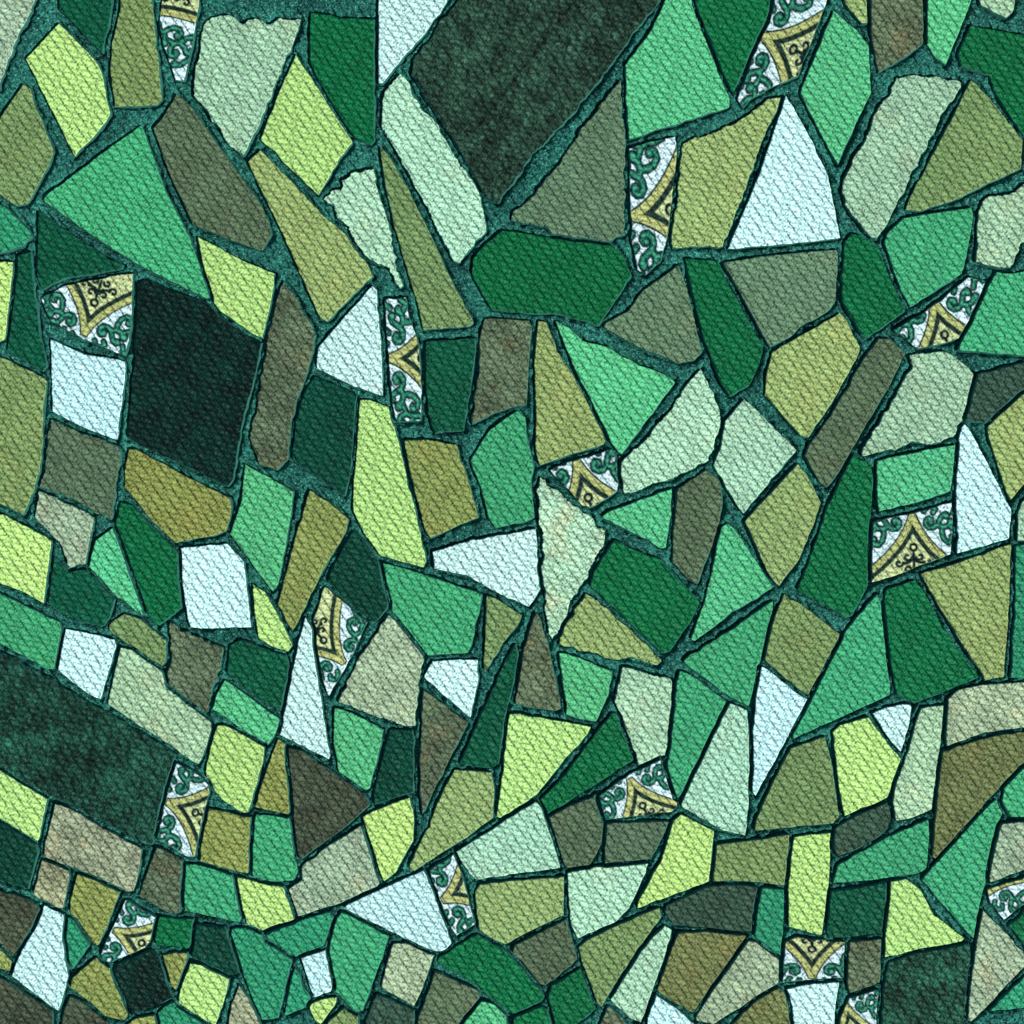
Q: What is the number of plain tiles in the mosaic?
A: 200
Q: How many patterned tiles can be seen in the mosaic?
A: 16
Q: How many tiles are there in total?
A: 216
